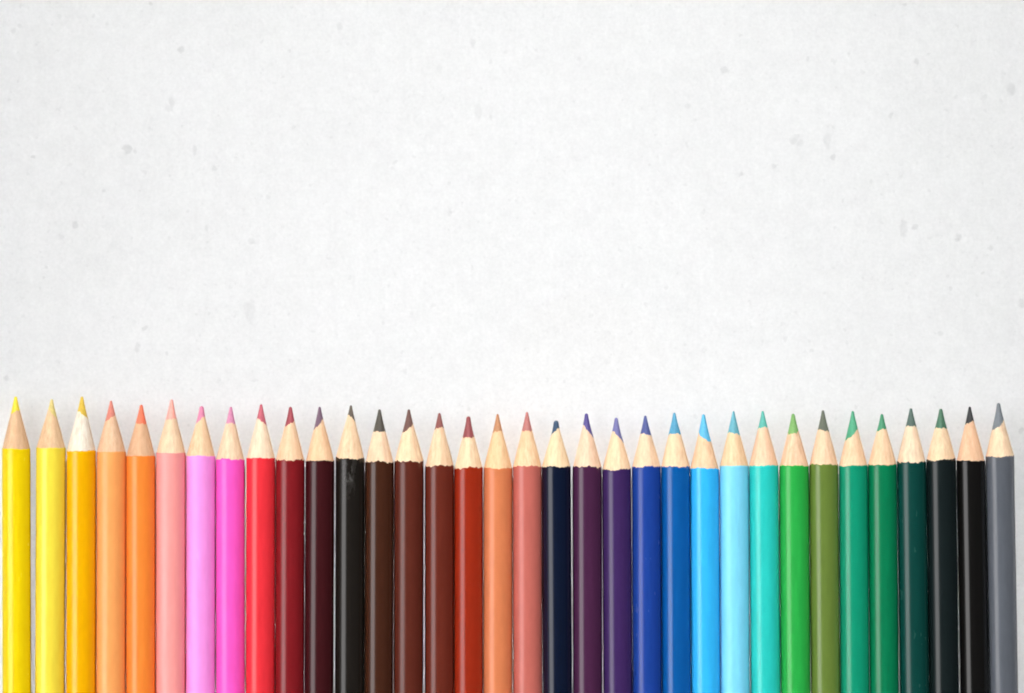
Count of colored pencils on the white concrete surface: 34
